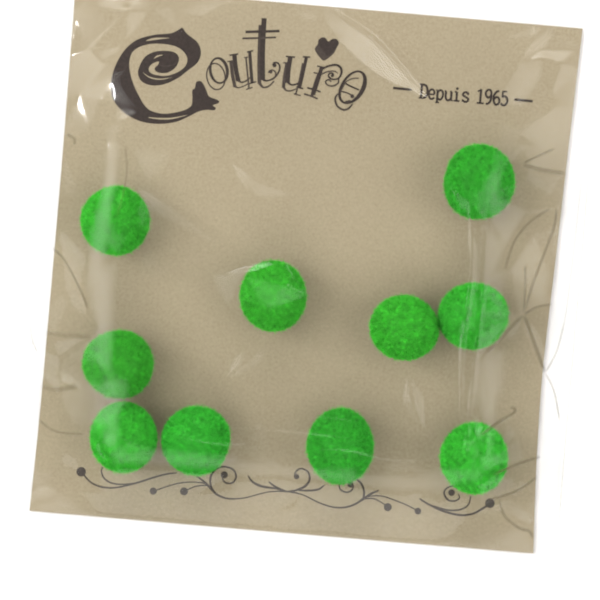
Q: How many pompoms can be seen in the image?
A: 10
